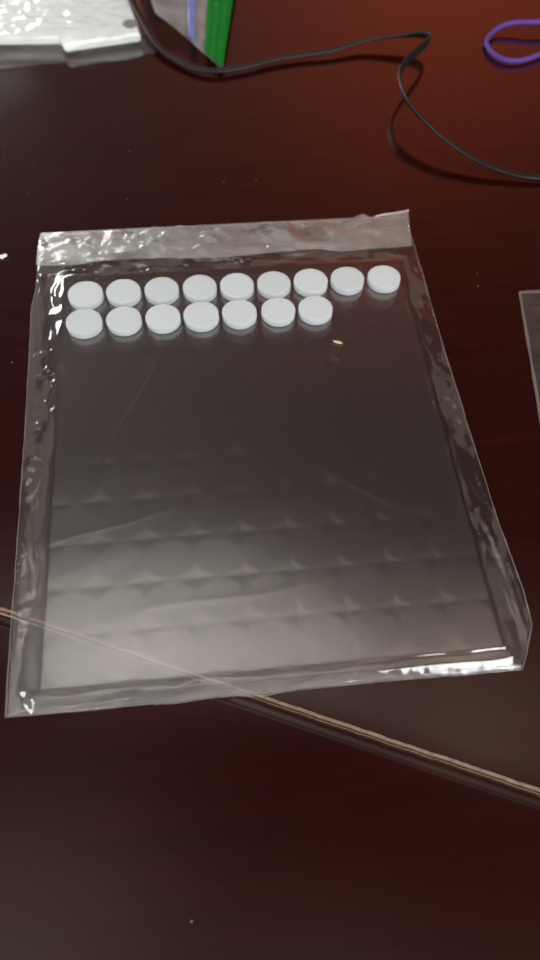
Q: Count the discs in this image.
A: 16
